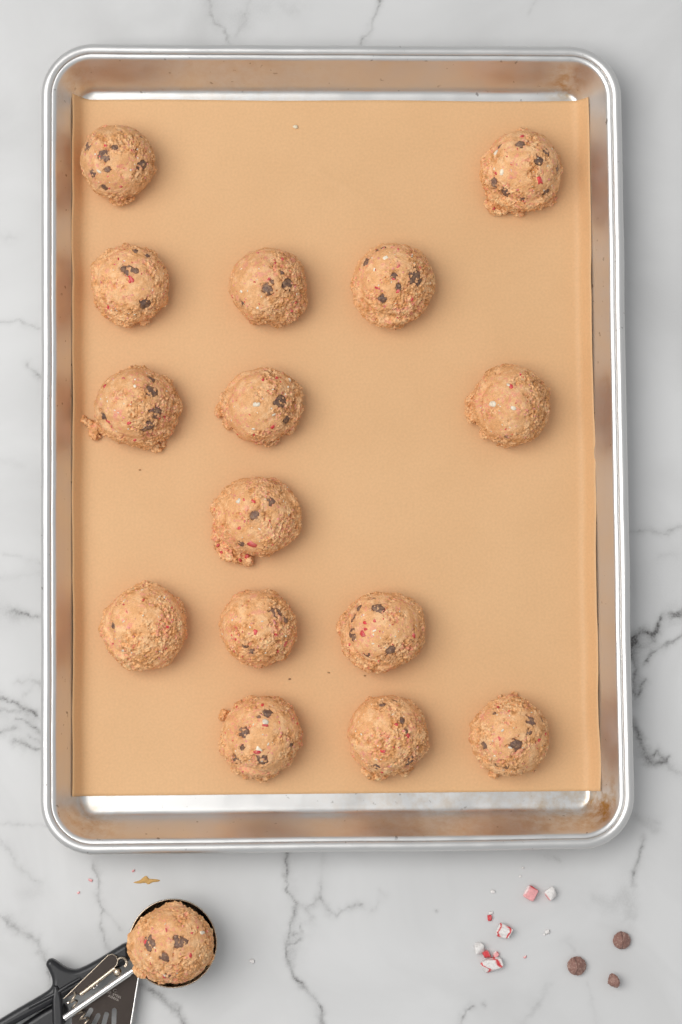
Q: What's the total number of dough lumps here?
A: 16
